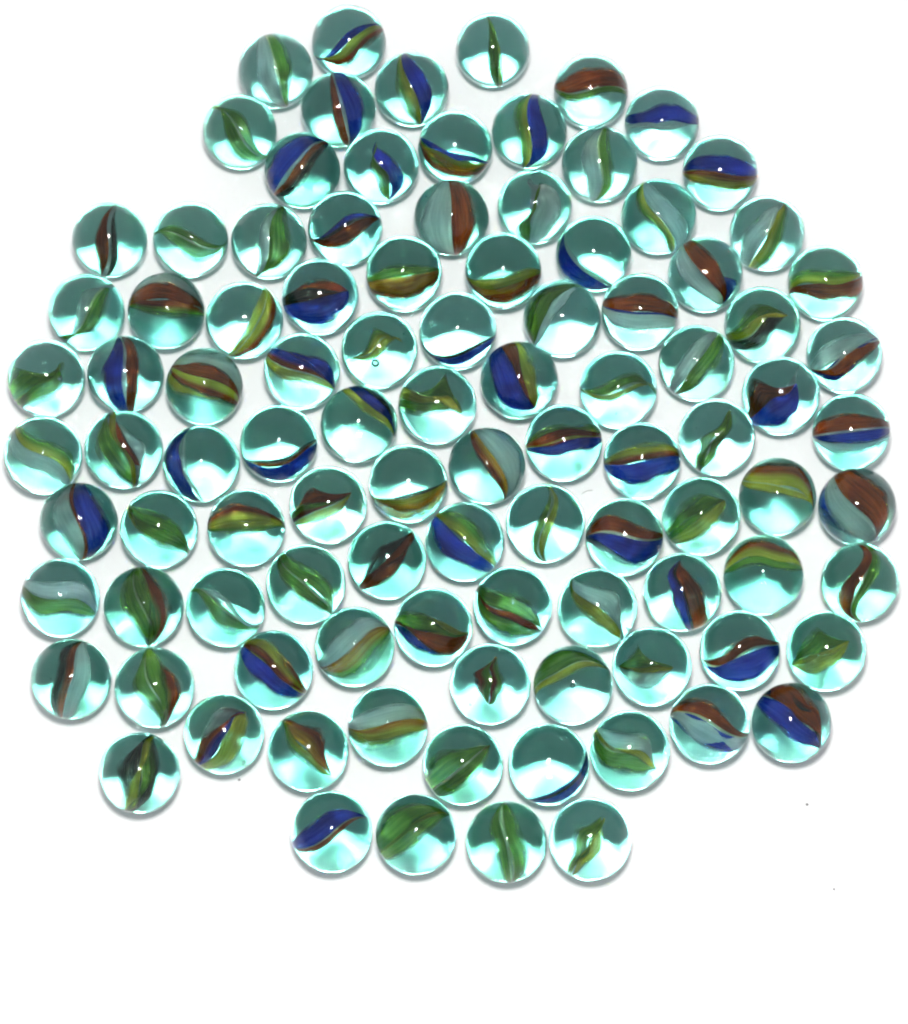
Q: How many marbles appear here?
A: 100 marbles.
